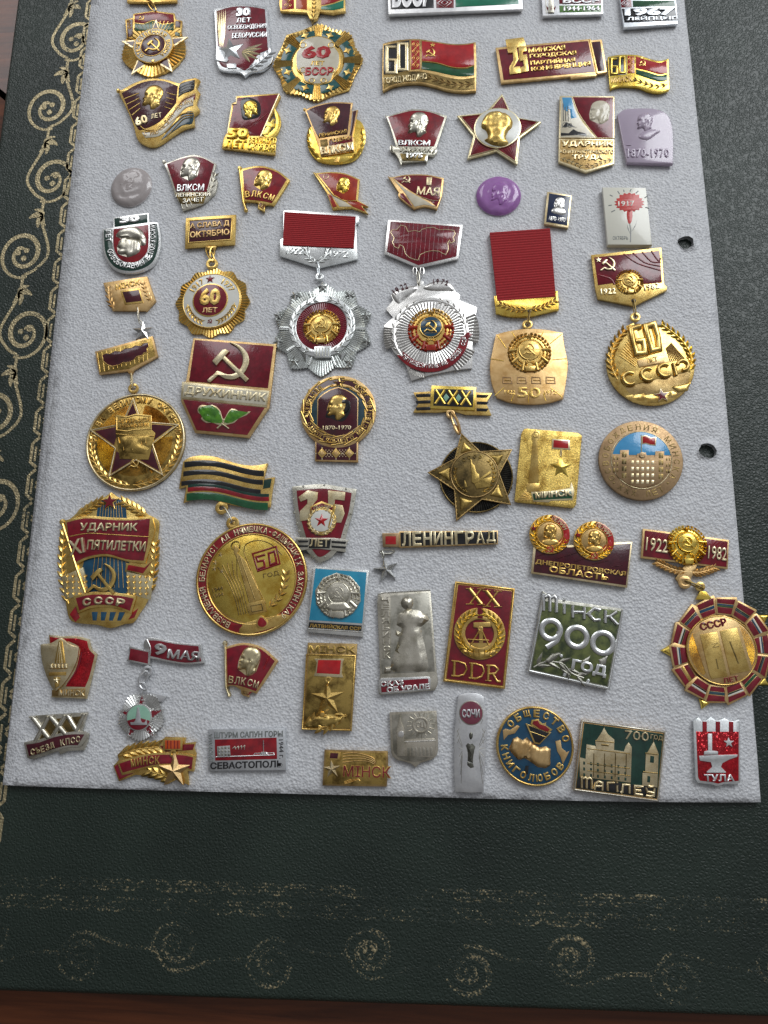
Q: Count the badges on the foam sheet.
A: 60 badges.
